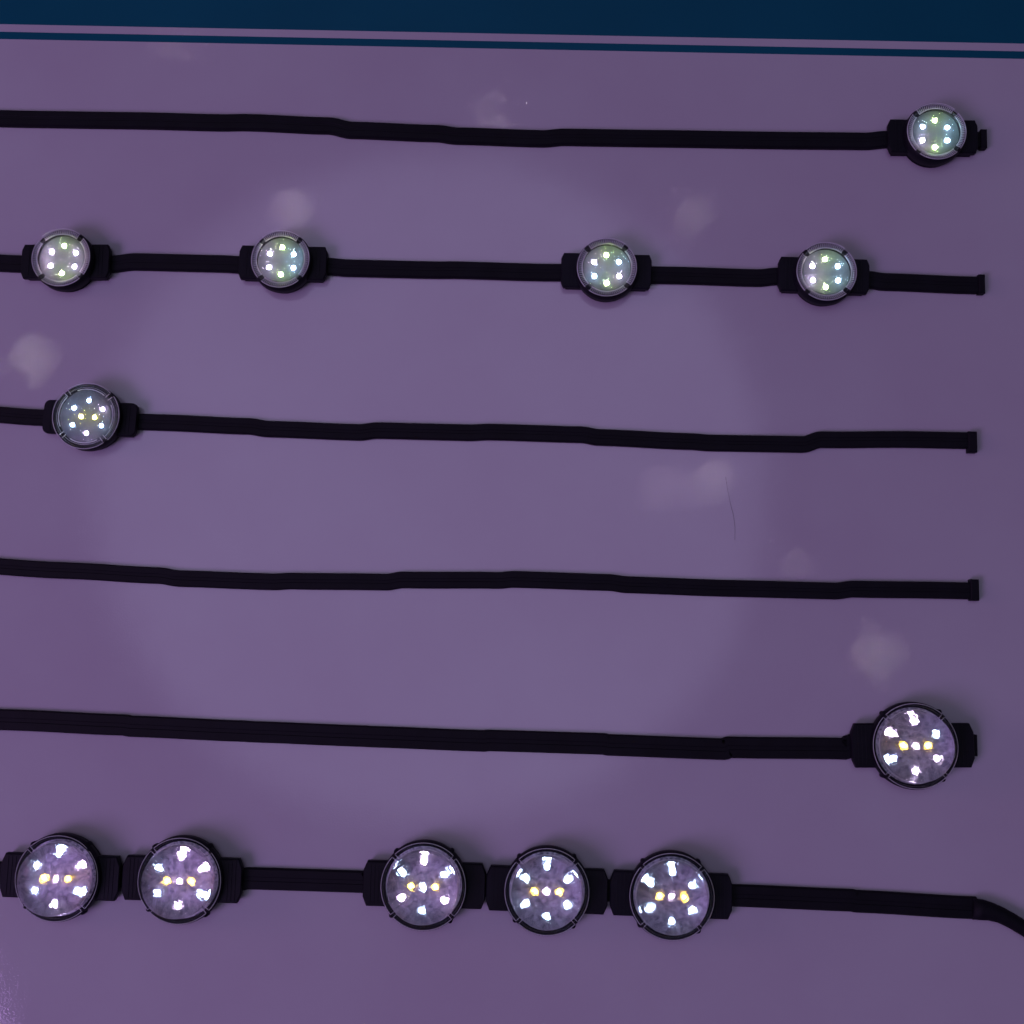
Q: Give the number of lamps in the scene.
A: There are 12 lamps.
